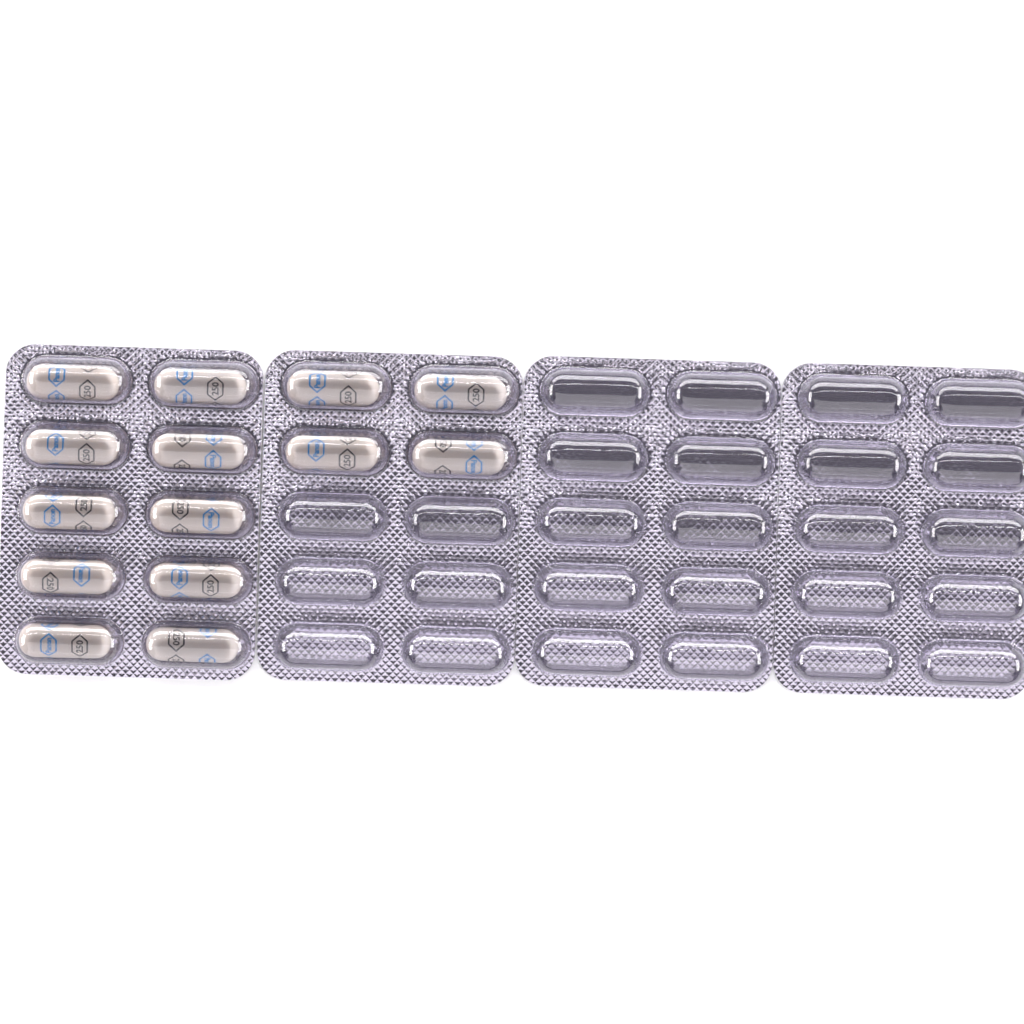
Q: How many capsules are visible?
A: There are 14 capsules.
